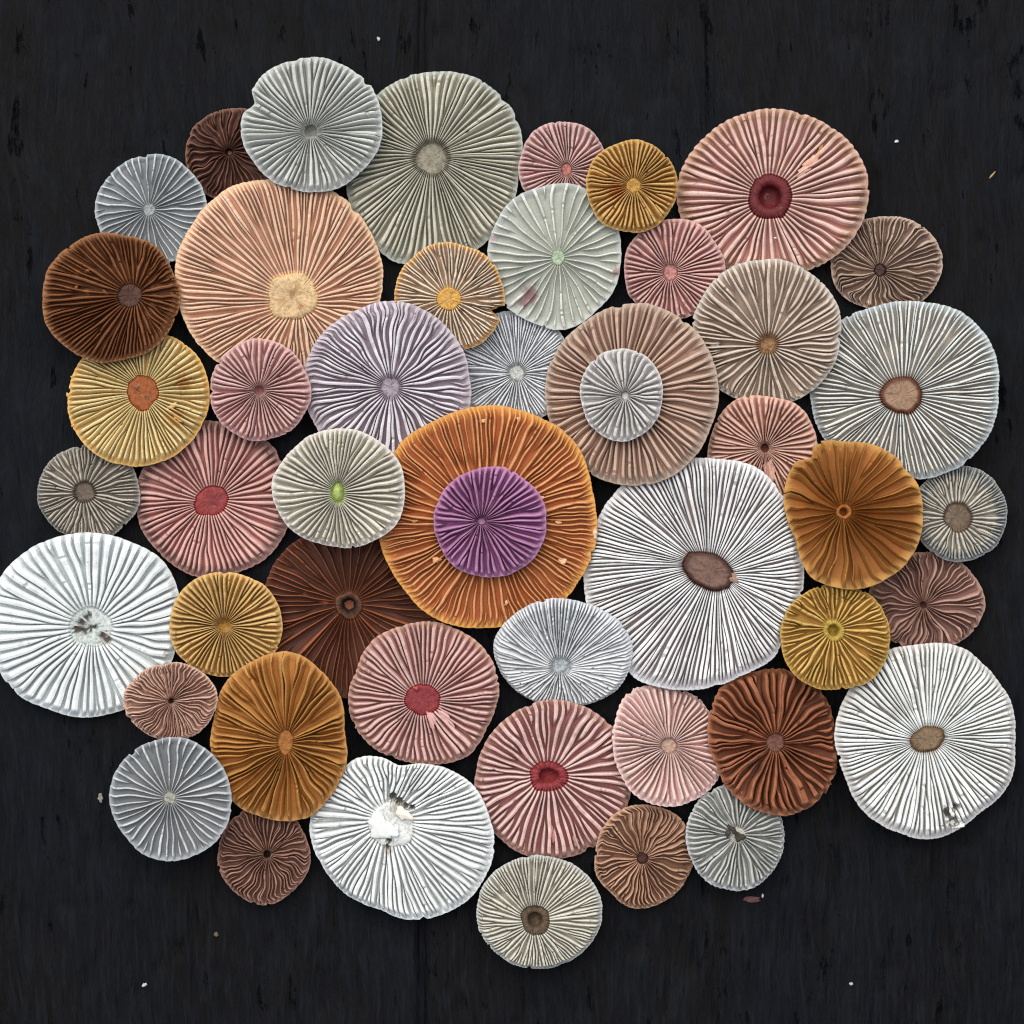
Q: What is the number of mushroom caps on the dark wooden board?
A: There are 49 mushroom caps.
